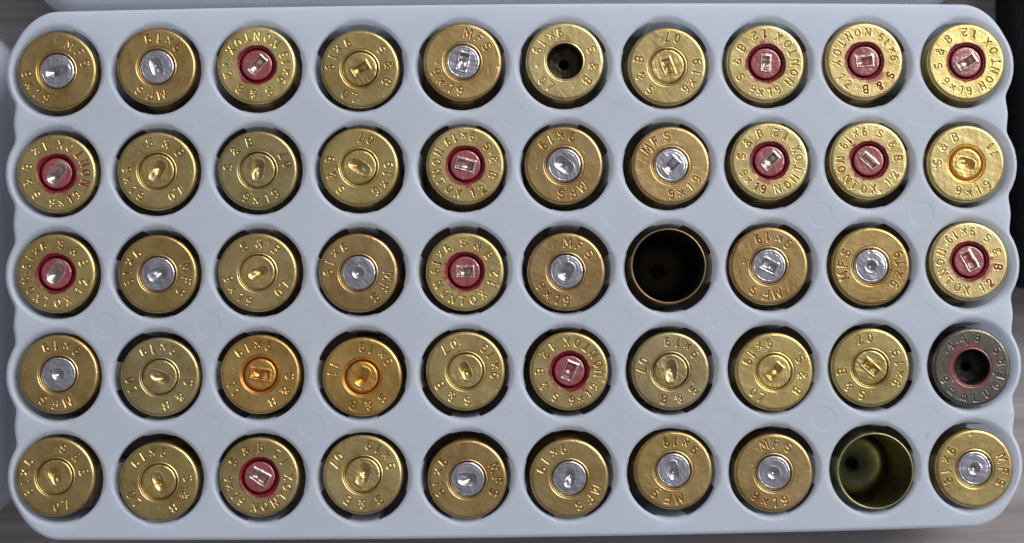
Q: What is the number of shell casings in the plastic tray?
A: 50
